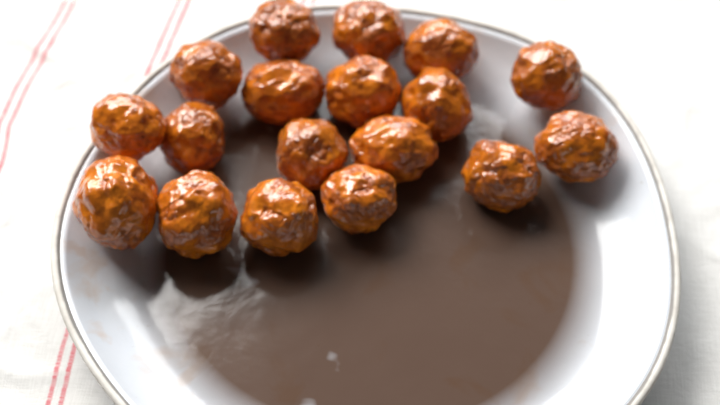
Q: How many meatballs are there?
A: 18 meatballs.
